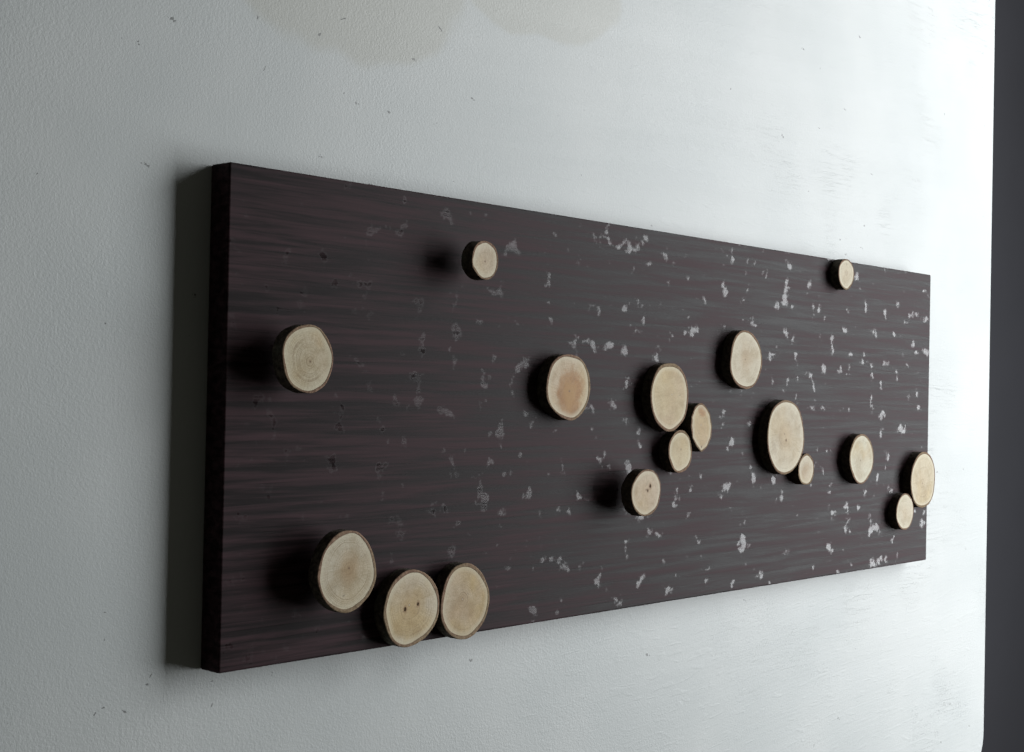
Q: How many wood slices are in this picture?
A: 17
